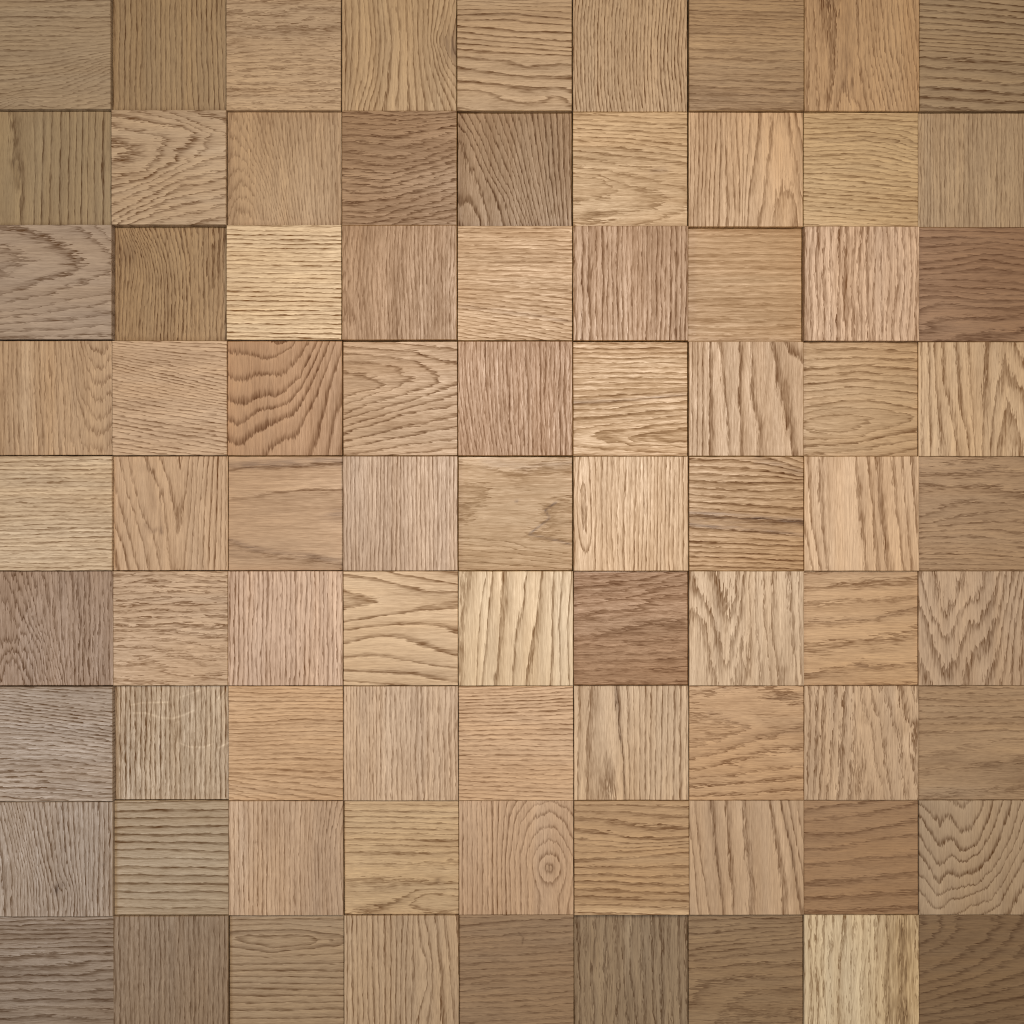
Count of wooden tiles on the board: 81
